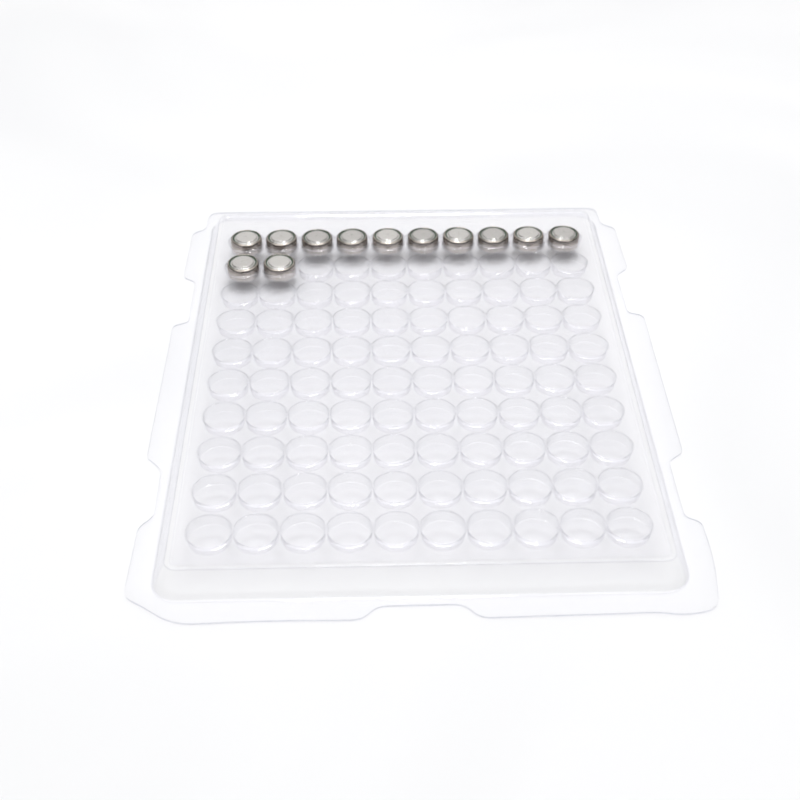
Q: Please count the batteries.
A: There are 12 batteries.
